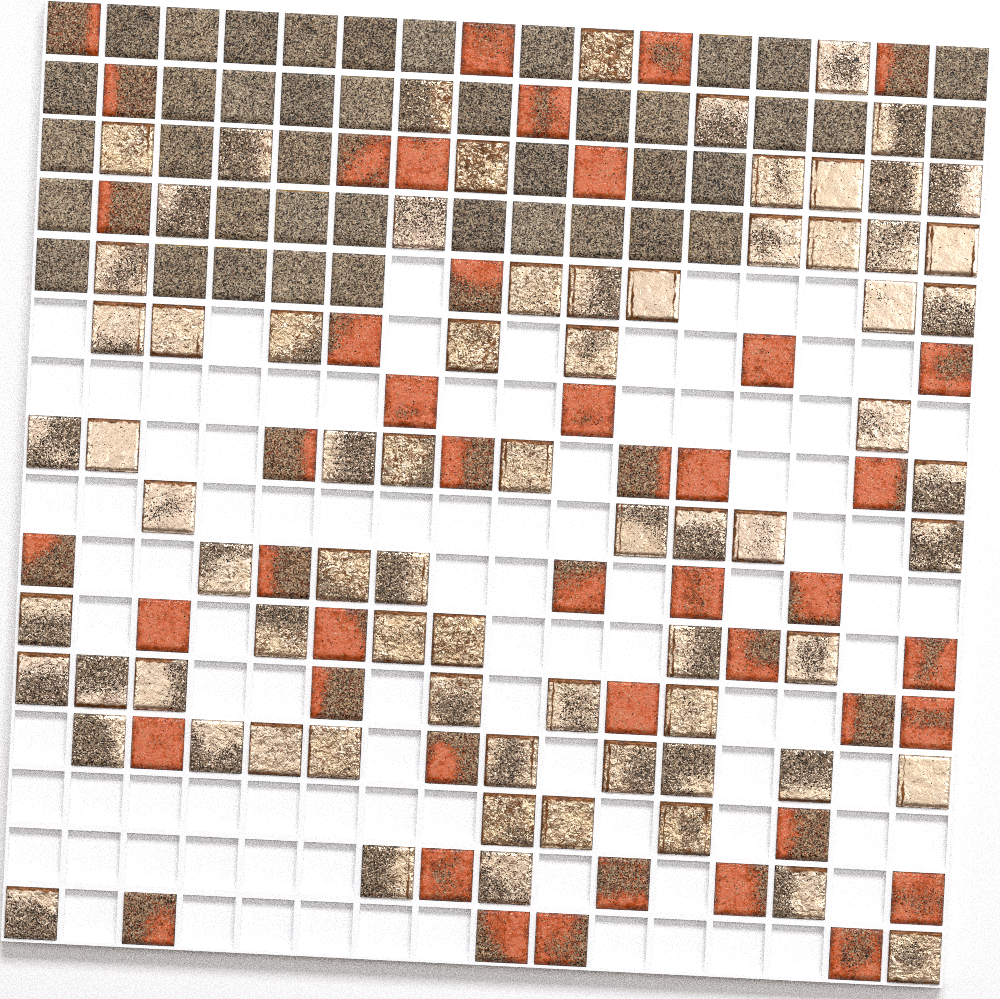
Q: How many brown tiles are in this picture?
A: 41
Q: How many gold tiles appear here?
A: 73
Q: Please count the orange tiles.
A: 45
